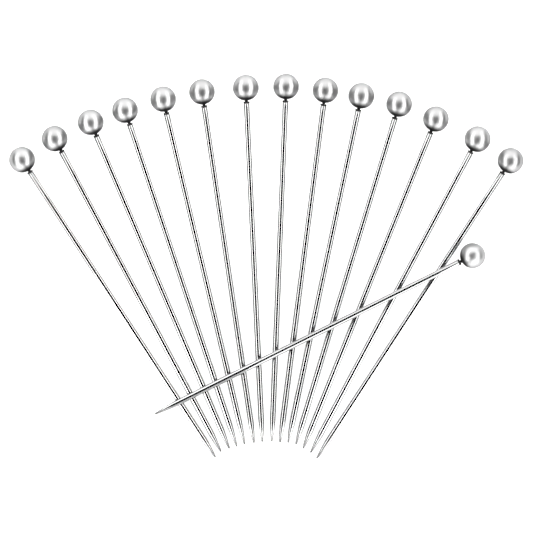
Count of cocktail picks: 15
